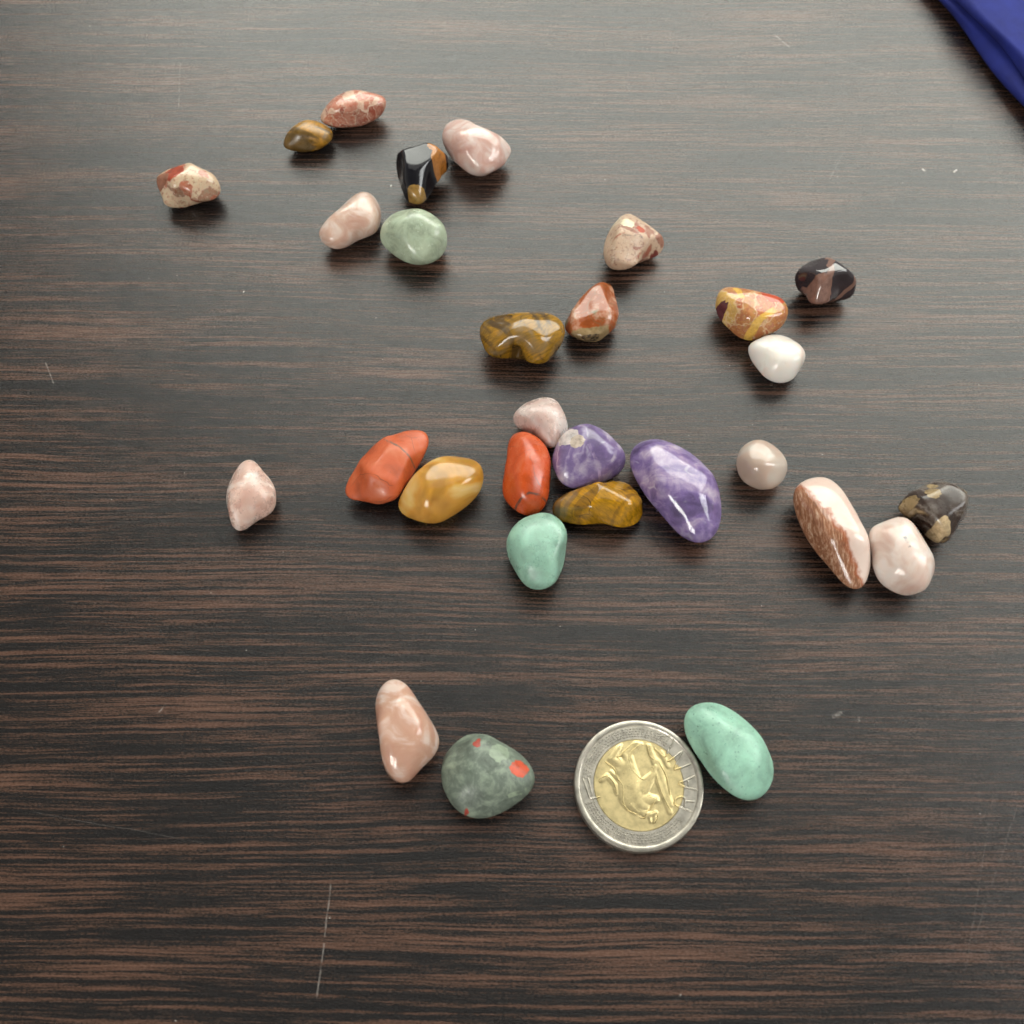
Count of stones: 29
